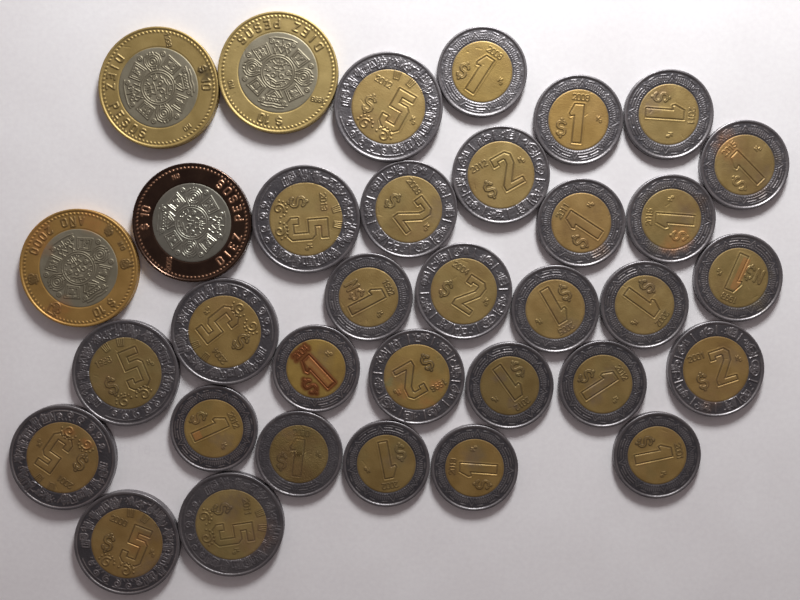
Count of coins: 34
